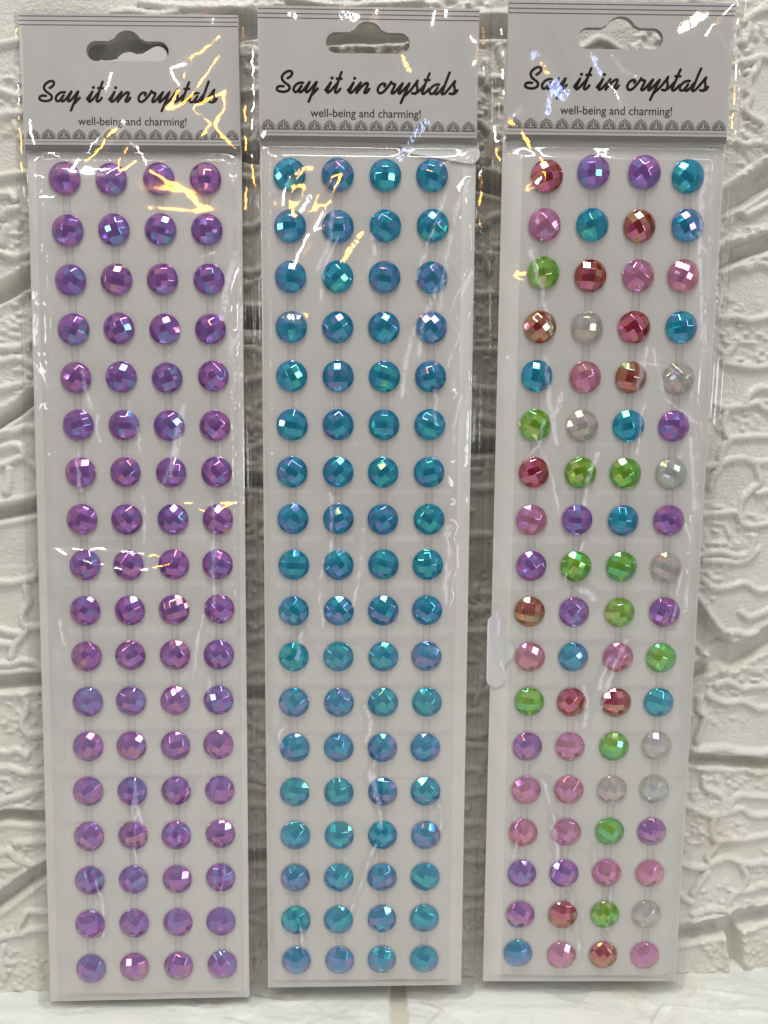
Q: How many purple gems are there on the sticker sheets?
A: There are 85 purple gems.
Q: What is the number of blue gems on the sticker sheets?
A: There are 82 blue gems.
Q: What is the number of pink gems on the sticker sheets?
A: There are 16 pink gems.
